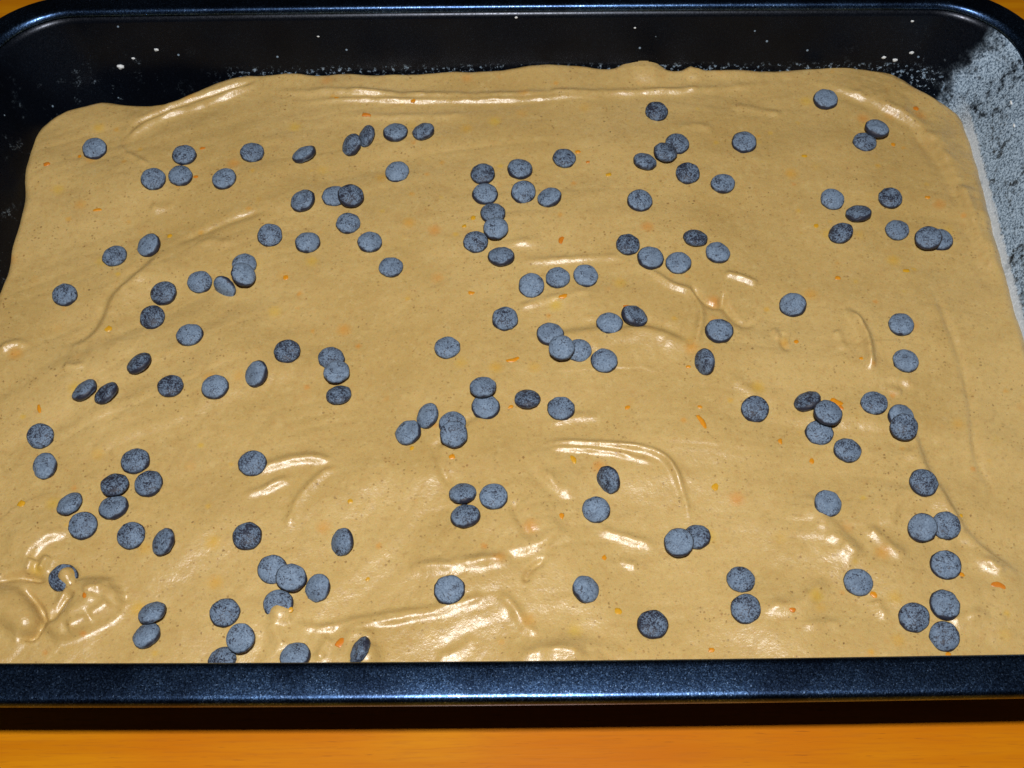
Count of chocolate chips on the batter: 151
